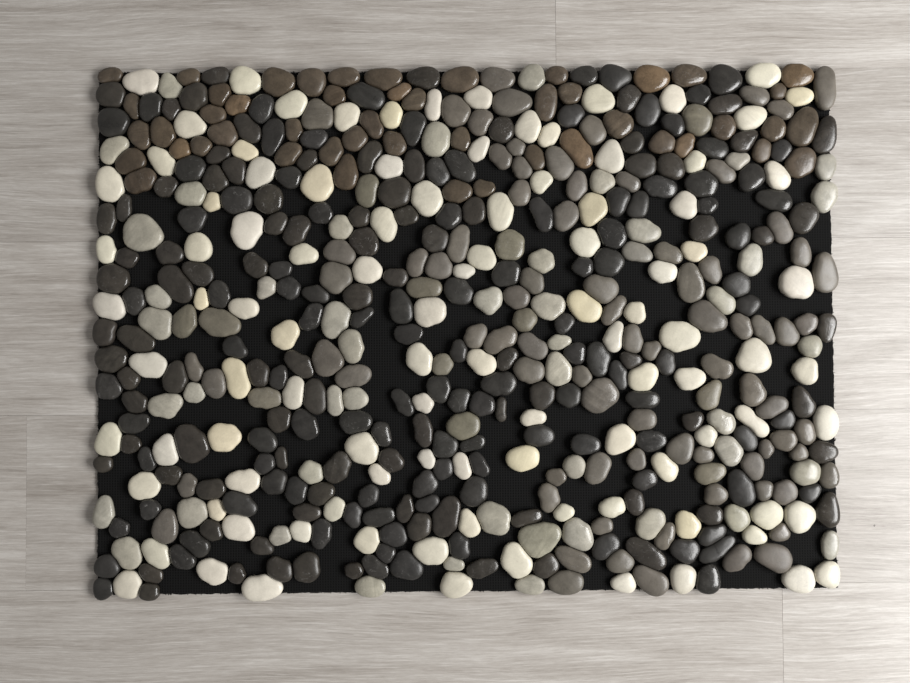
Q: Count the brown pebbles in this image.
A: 48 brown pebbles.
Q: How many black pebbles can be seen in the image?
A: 200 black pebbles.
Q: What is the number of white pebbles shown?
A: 101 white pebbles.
